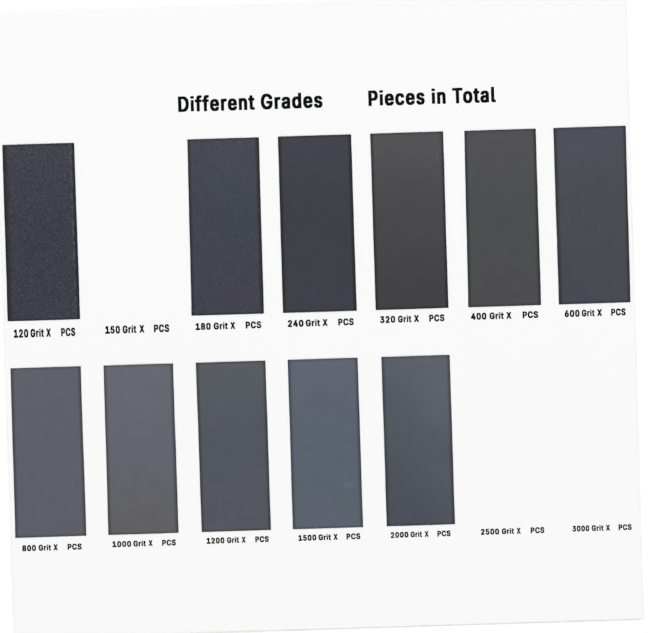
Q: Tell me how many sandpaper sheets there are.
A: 11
